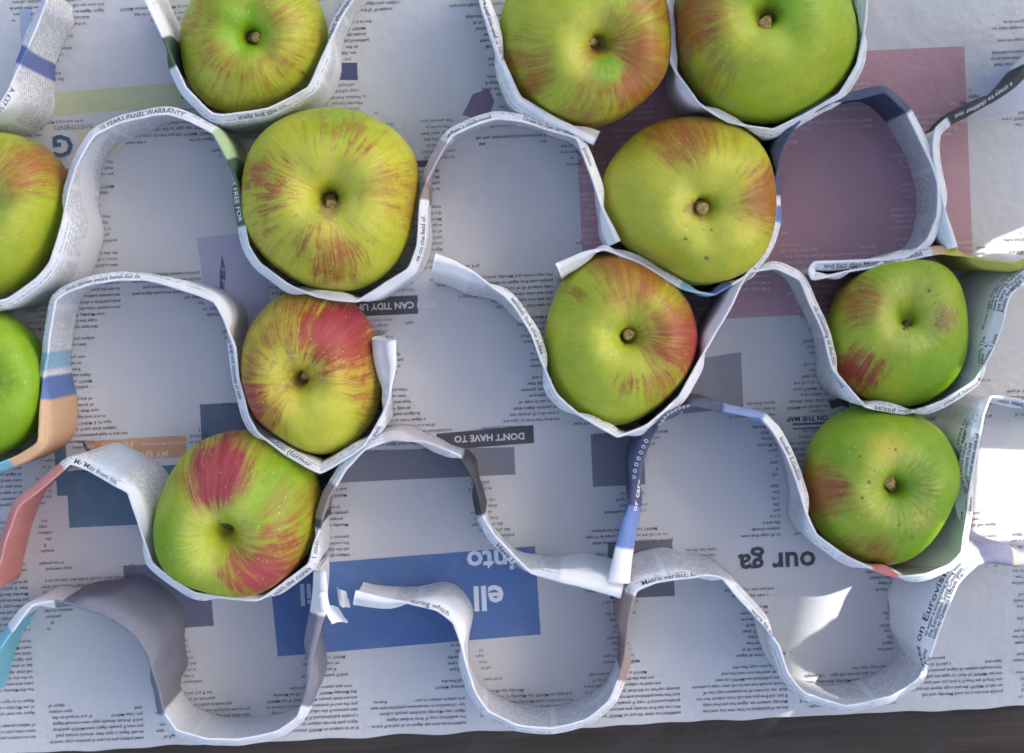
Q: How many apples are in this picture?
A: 12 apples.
